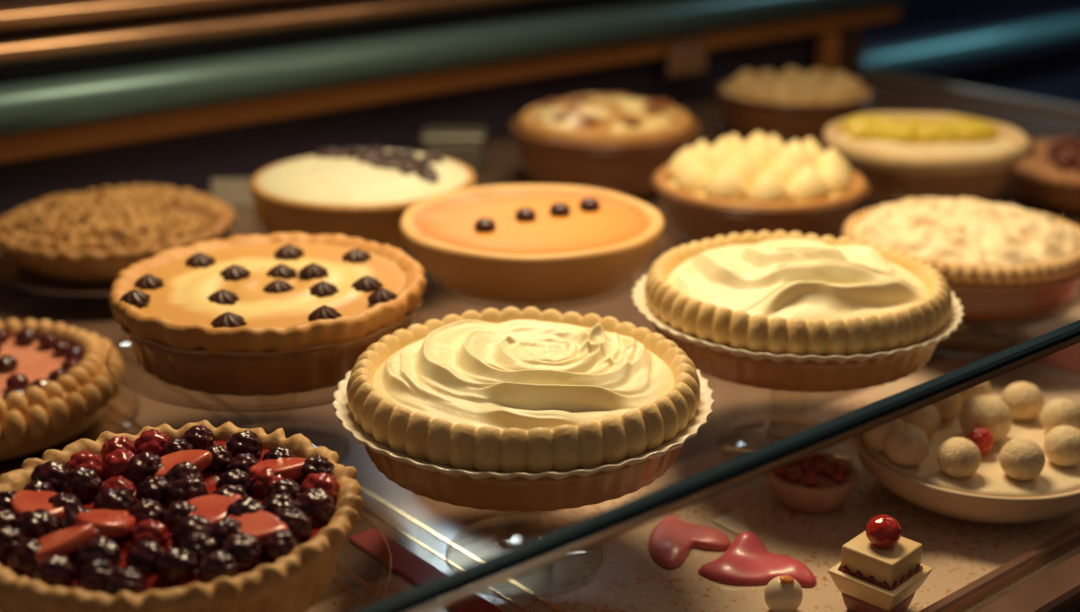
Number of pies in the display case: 14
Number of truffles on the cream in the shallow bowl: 11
